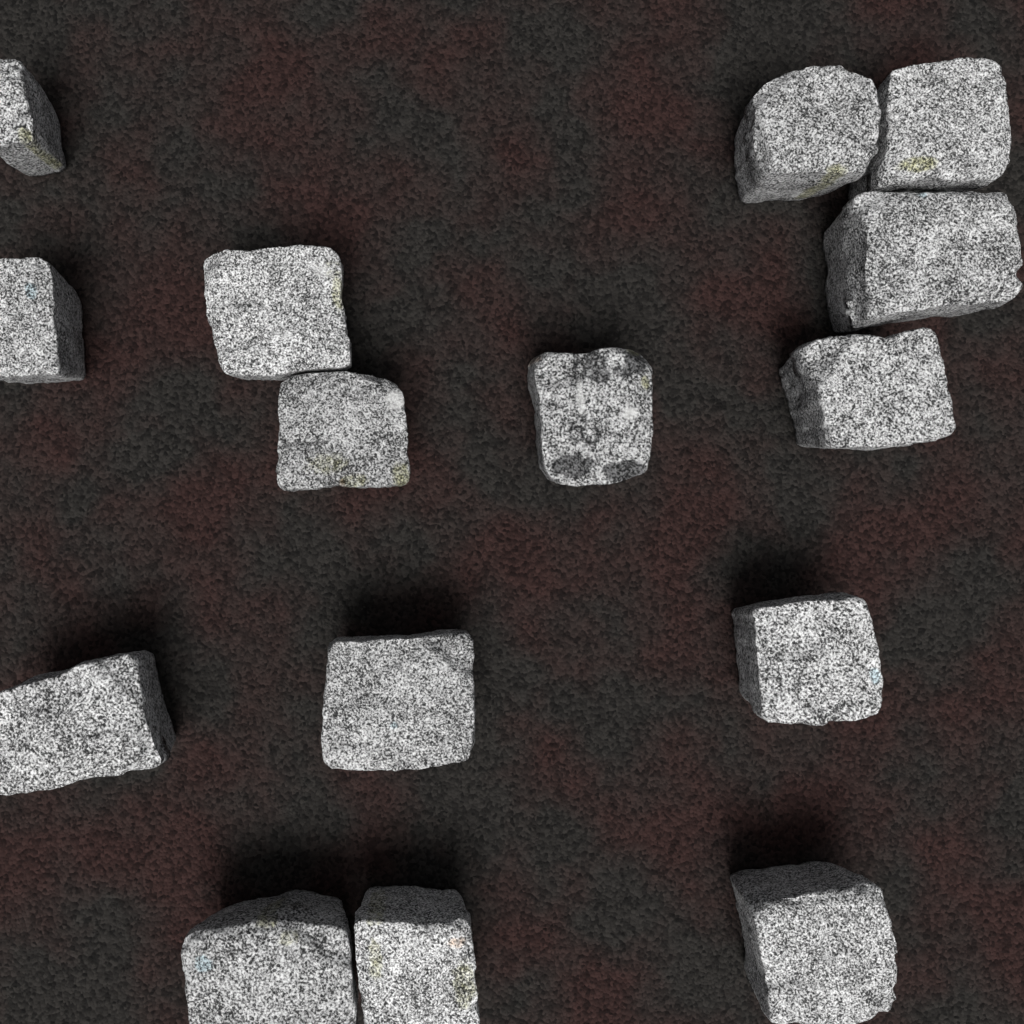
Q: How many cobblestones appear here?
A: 15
